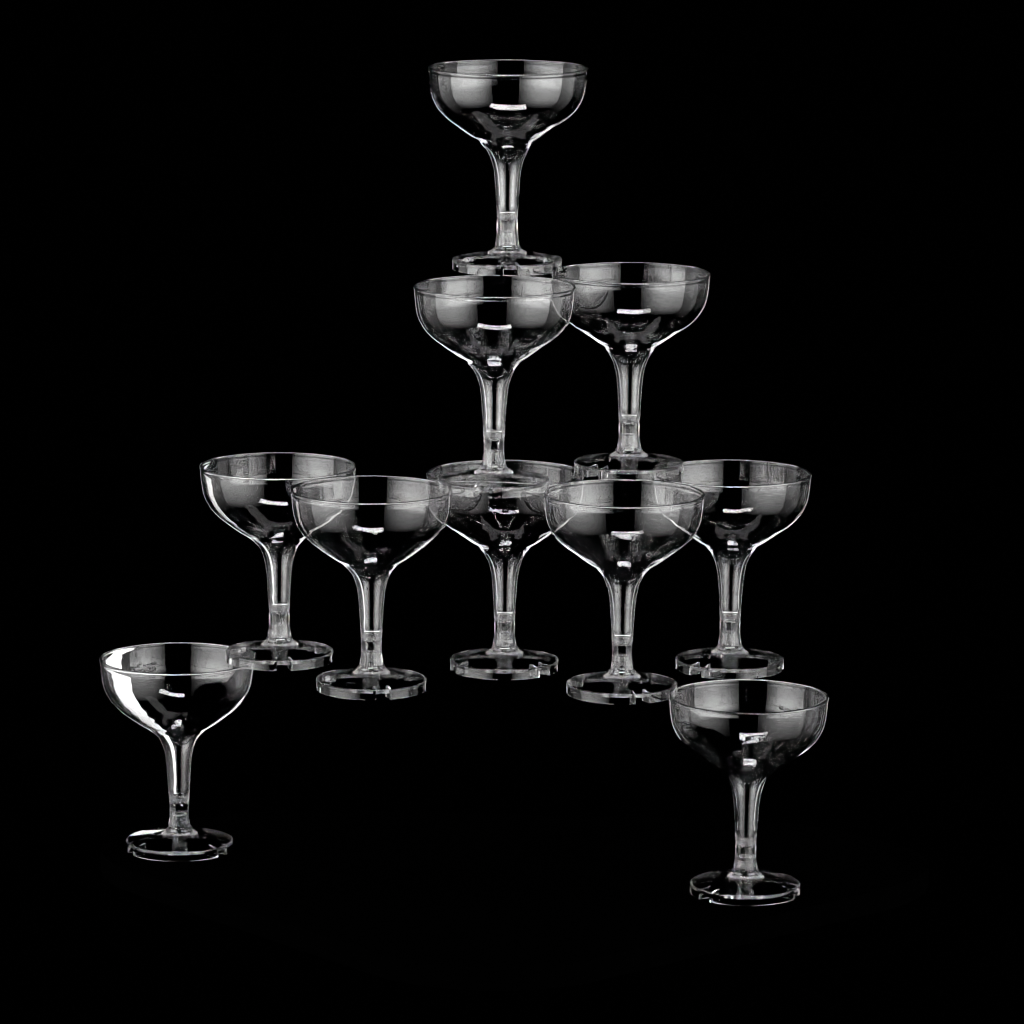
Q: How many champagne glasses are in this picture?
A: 10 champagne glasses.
